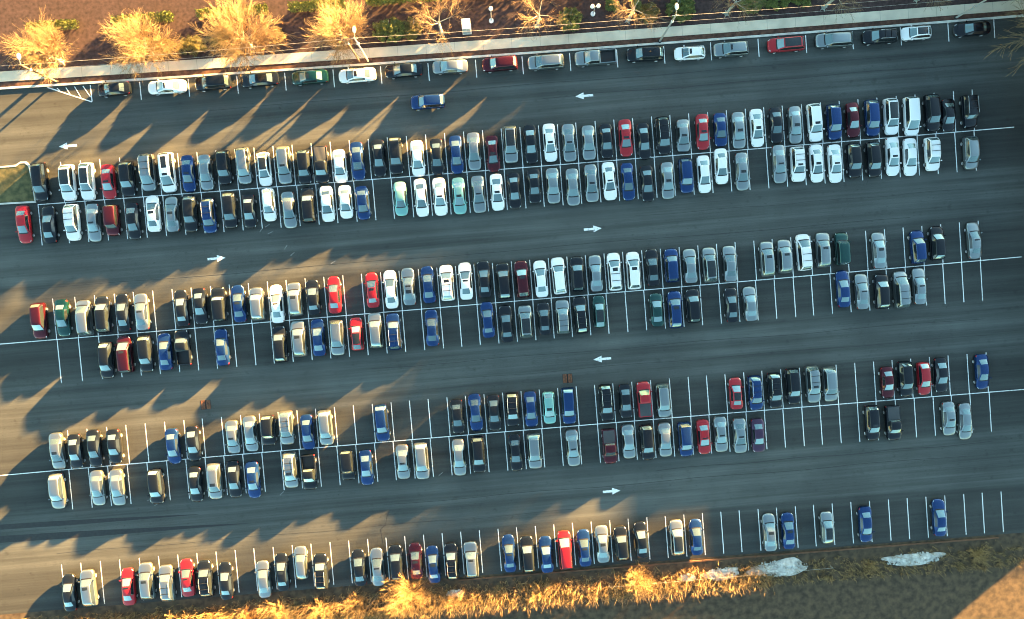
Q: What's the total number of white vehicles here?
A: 41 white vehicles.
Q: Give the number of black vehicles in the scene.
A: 90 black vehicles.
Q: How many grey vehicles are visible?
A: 85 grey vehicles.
